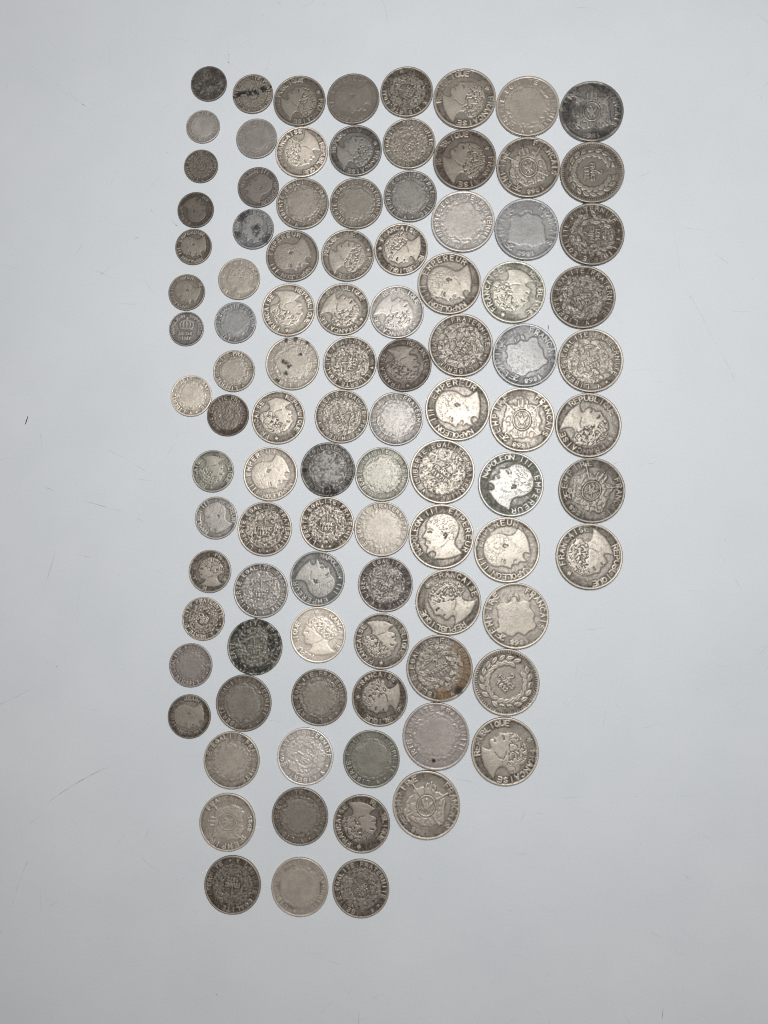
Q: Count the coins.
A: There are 98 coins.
